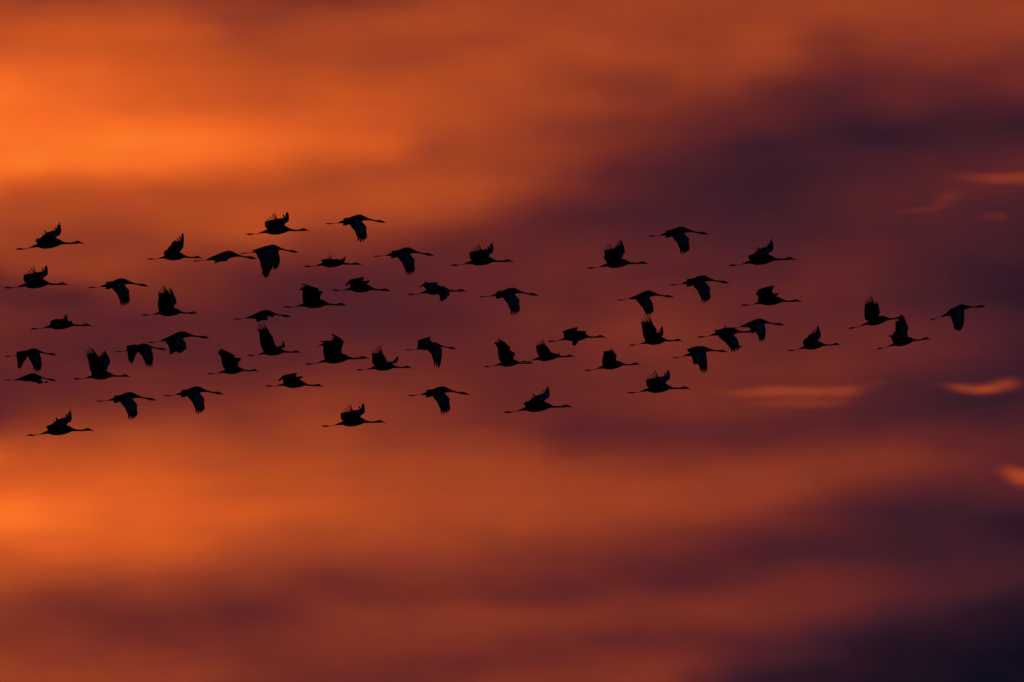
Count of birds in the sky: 54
